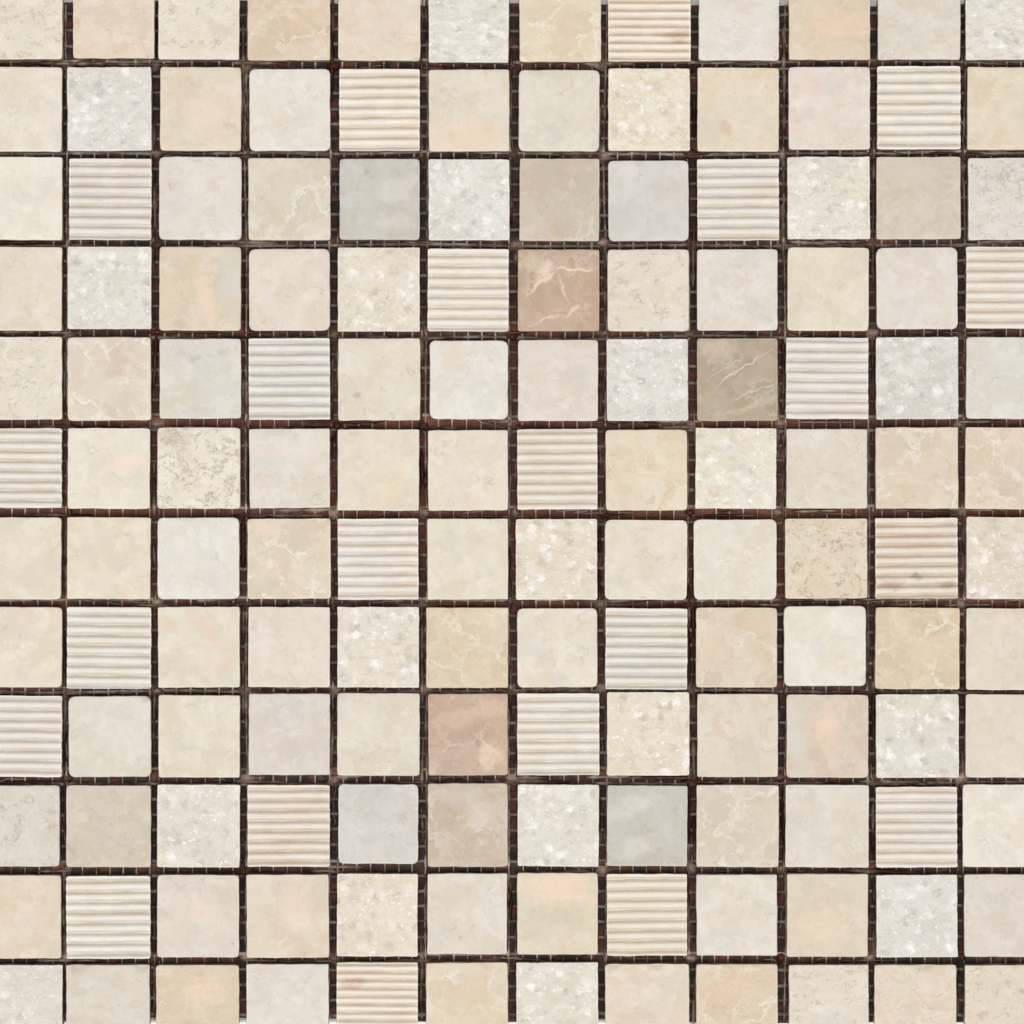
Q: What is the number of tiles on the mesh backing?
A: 144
